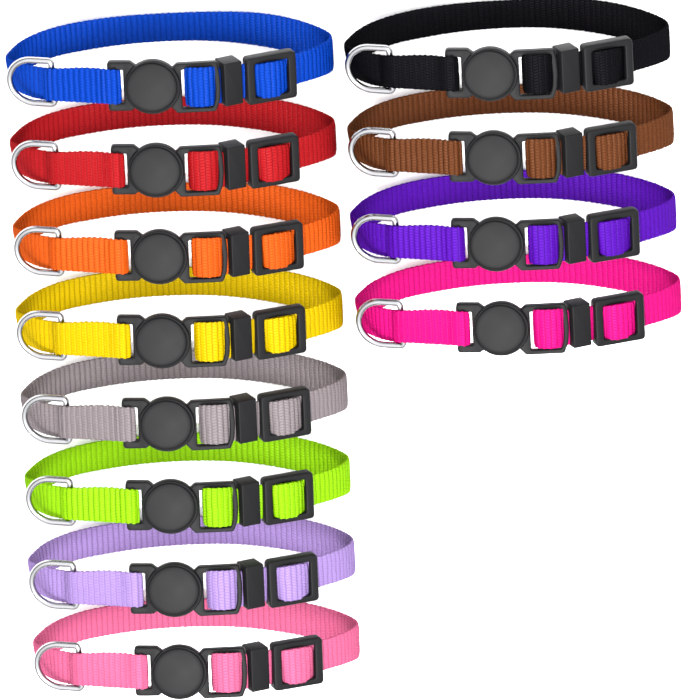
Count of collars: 12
